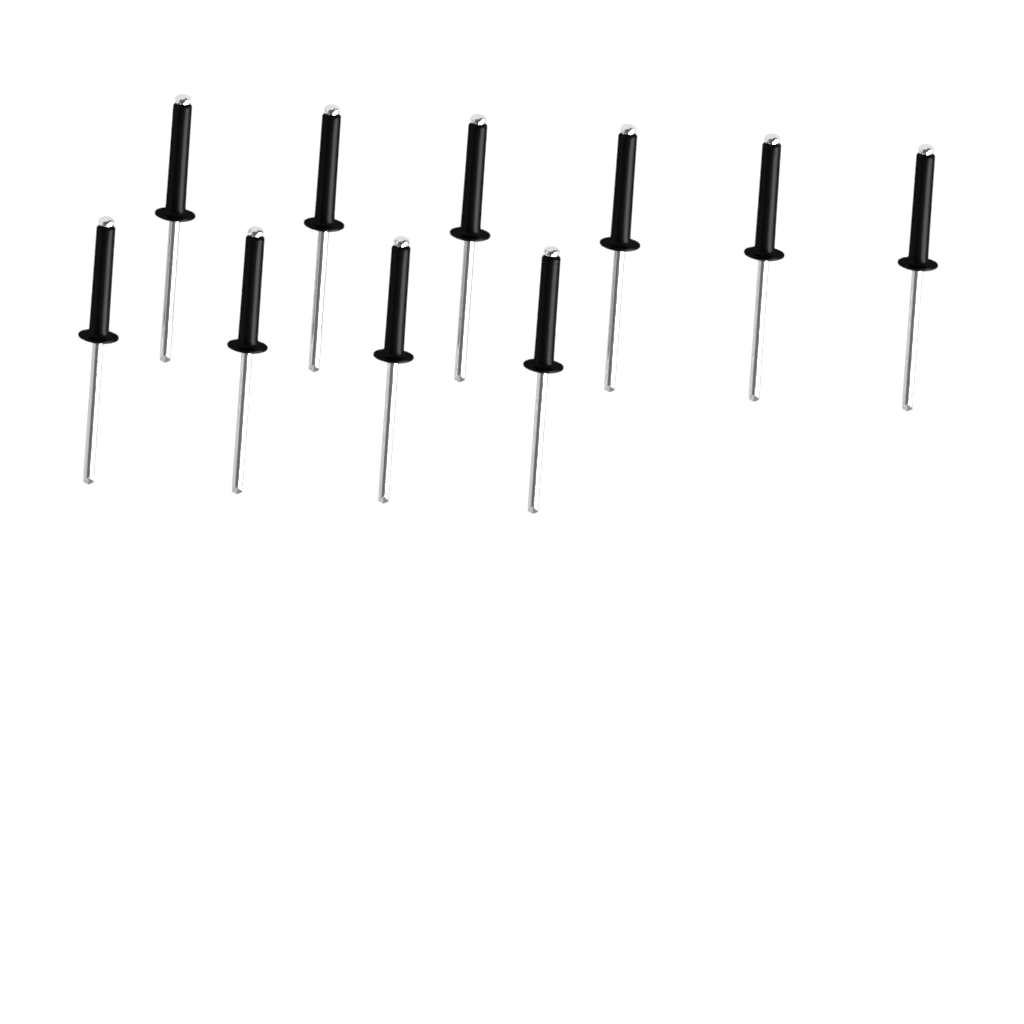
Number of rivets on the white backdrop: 10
